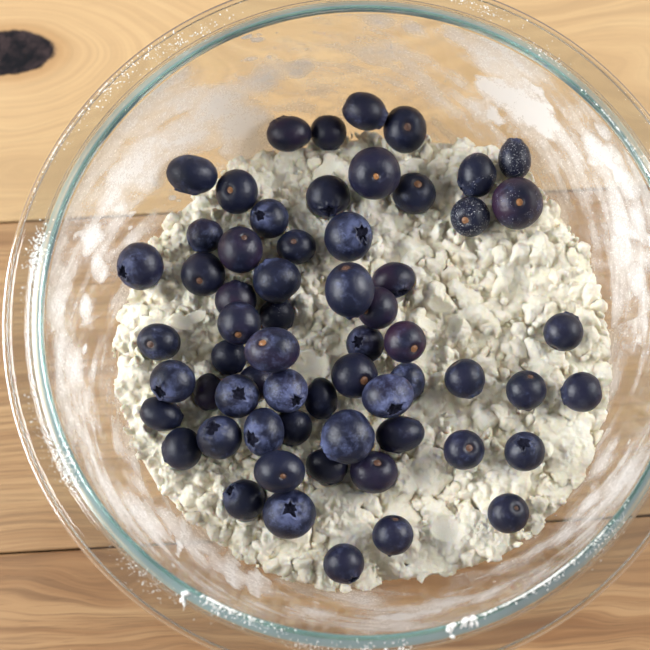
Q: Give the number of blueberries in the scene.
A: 62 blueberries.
